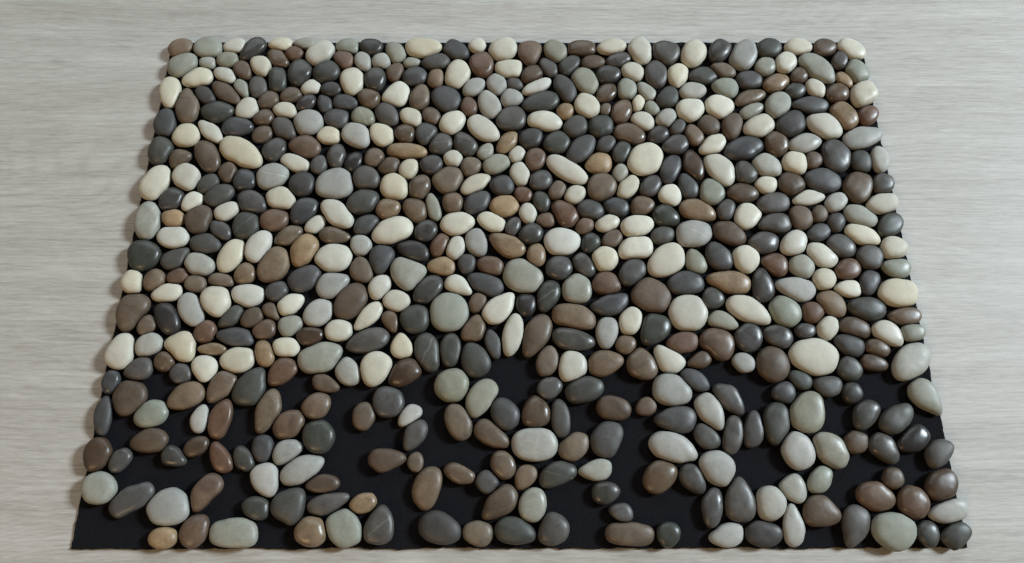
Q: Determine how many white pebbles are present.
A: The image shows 120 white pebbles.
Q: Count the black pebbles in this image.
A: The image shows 193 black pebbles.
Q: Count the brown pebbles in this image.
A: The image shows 171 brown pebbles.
